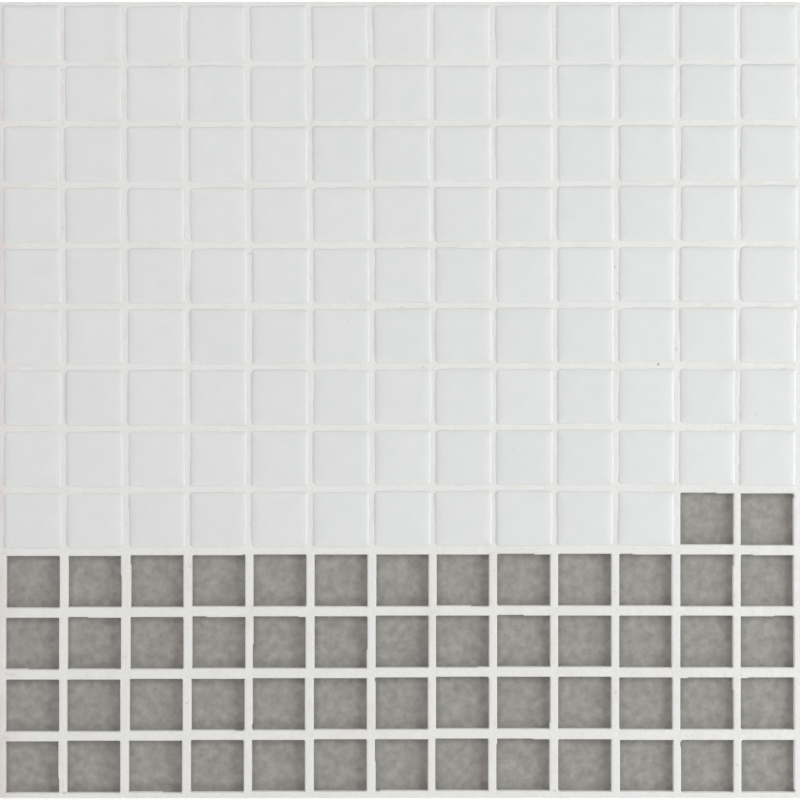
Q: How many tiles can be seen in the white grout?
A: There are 115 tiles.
